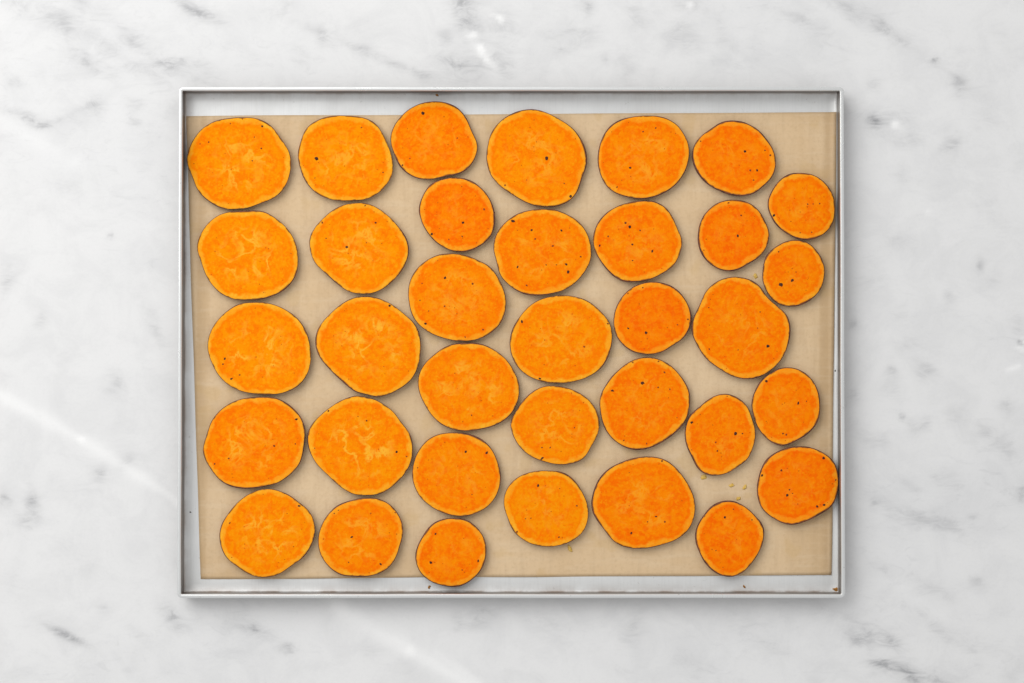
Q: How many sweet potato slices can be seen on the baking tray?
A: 35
